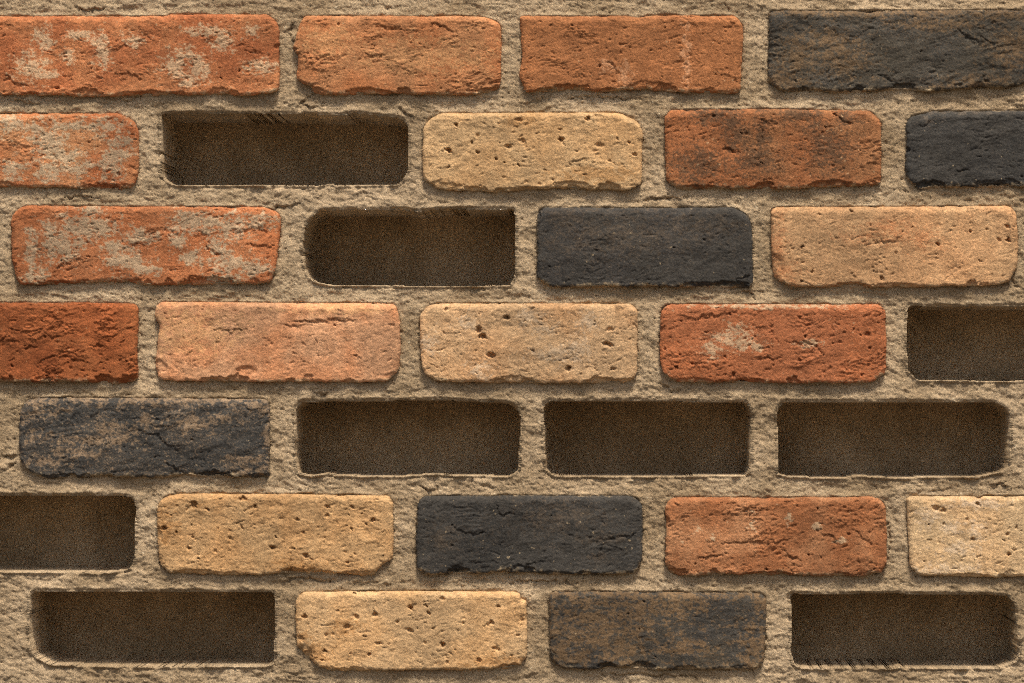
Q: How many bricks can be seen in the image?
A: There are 22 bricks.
